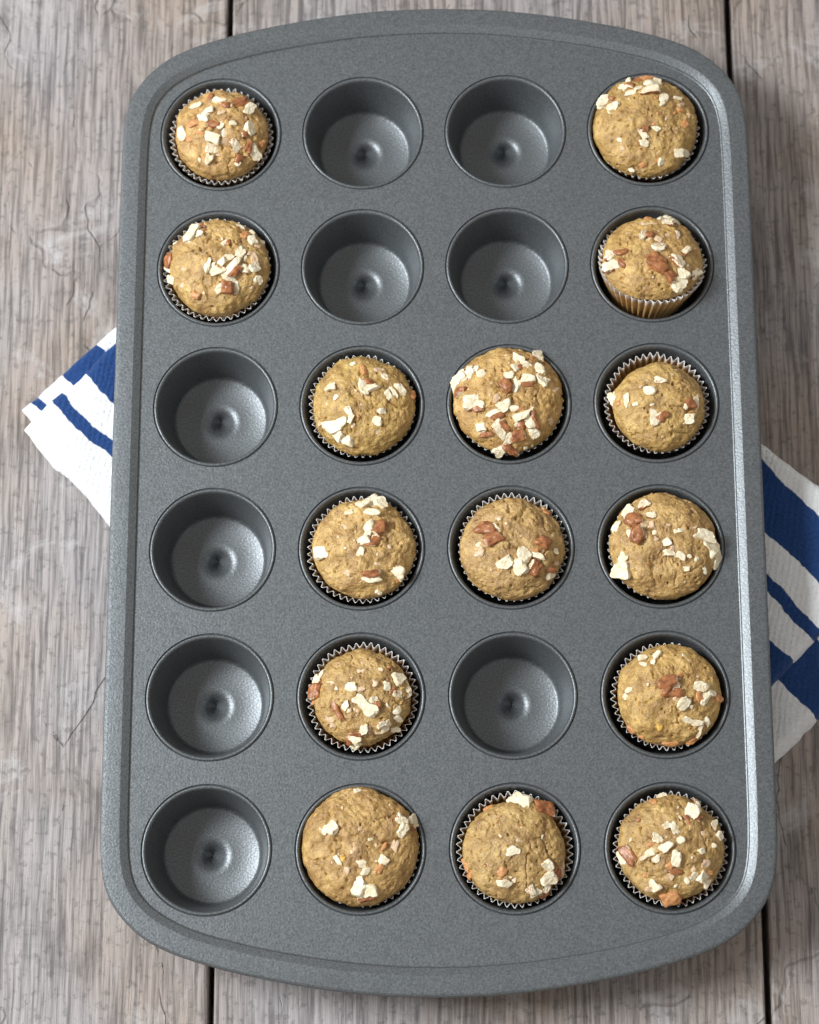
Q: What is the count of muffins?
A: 15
